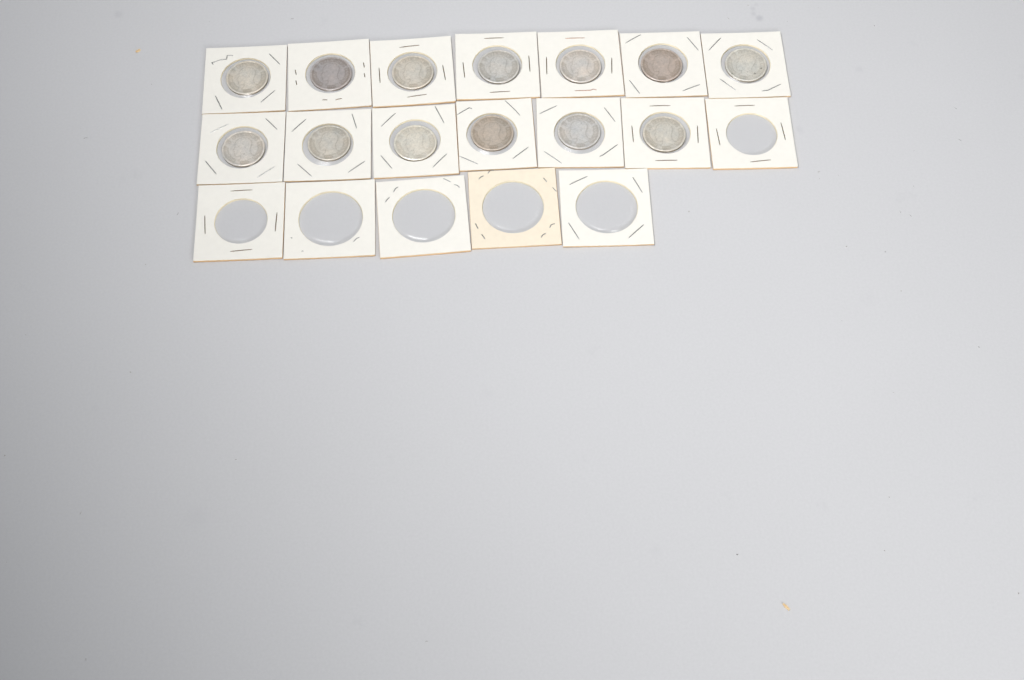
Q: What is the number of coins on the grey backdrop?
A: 13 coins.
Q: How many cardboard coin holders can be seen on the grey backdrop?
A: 19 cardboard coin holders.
